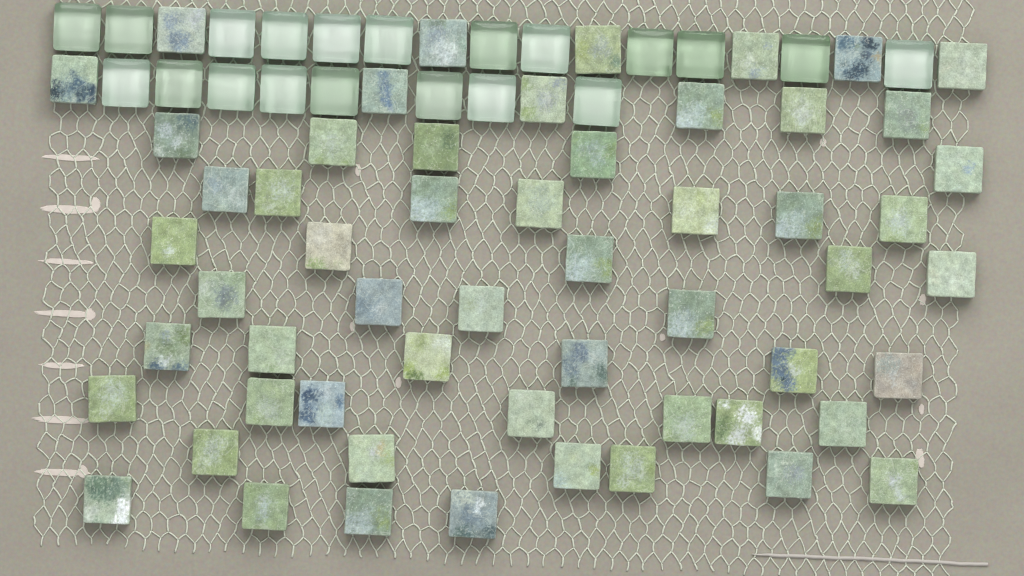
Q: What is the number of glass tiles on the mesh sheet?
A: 20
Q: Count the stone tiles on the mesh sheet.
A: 56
